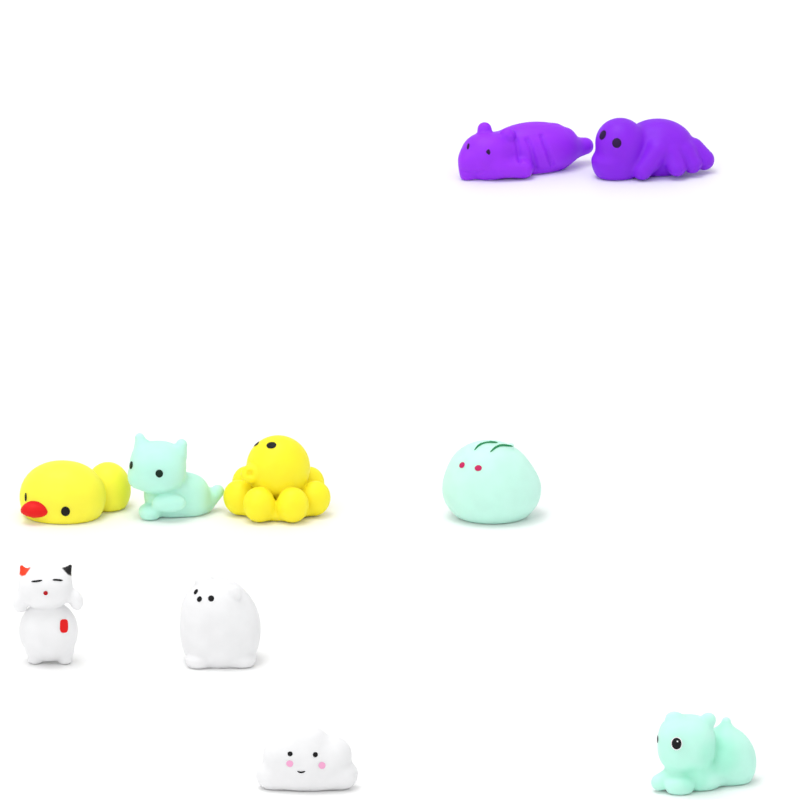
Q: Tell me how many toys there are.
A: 10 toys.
